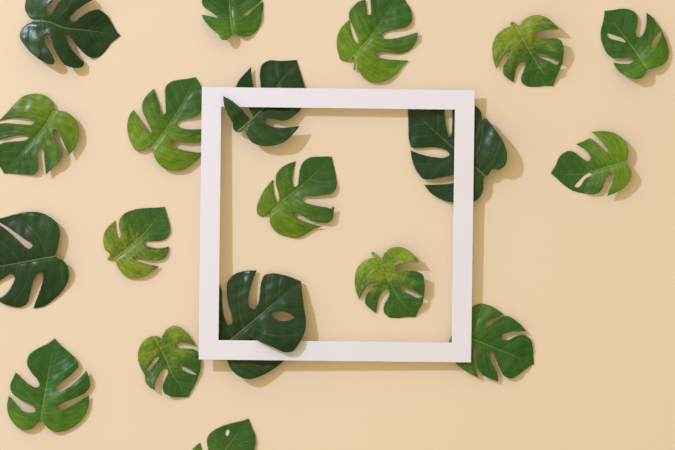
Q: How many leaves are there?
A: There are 19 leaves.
